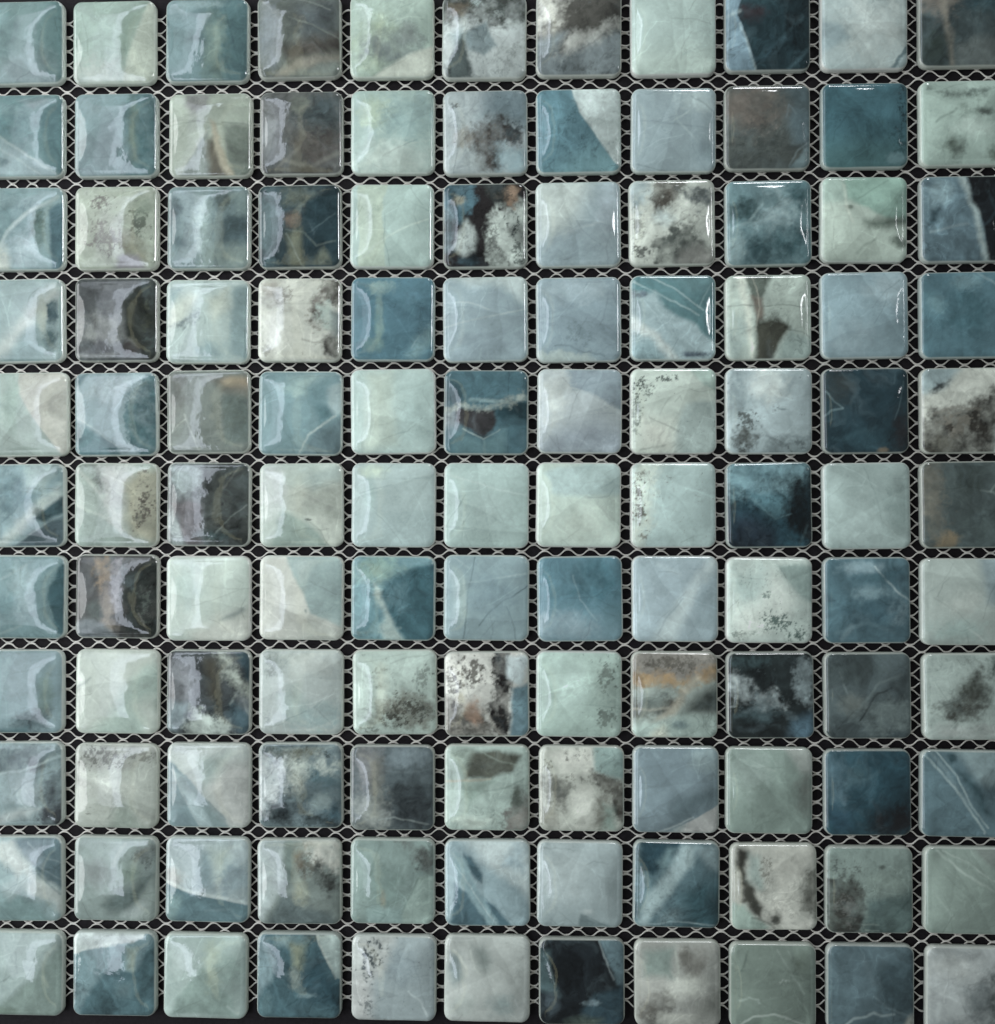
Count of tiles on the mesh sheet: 121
